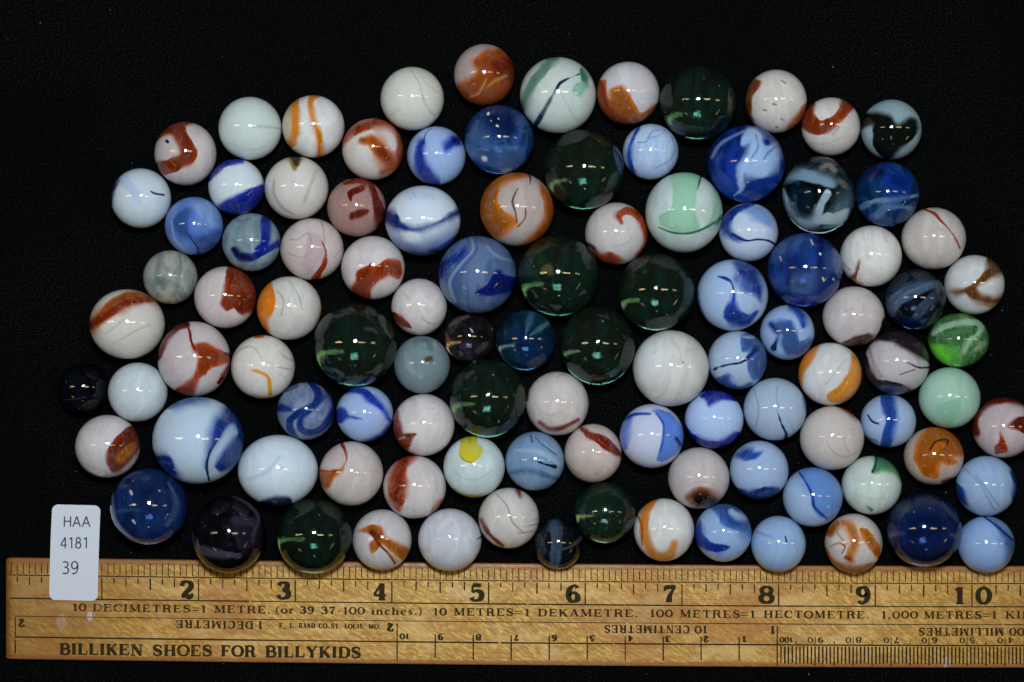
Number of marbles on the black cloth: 102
